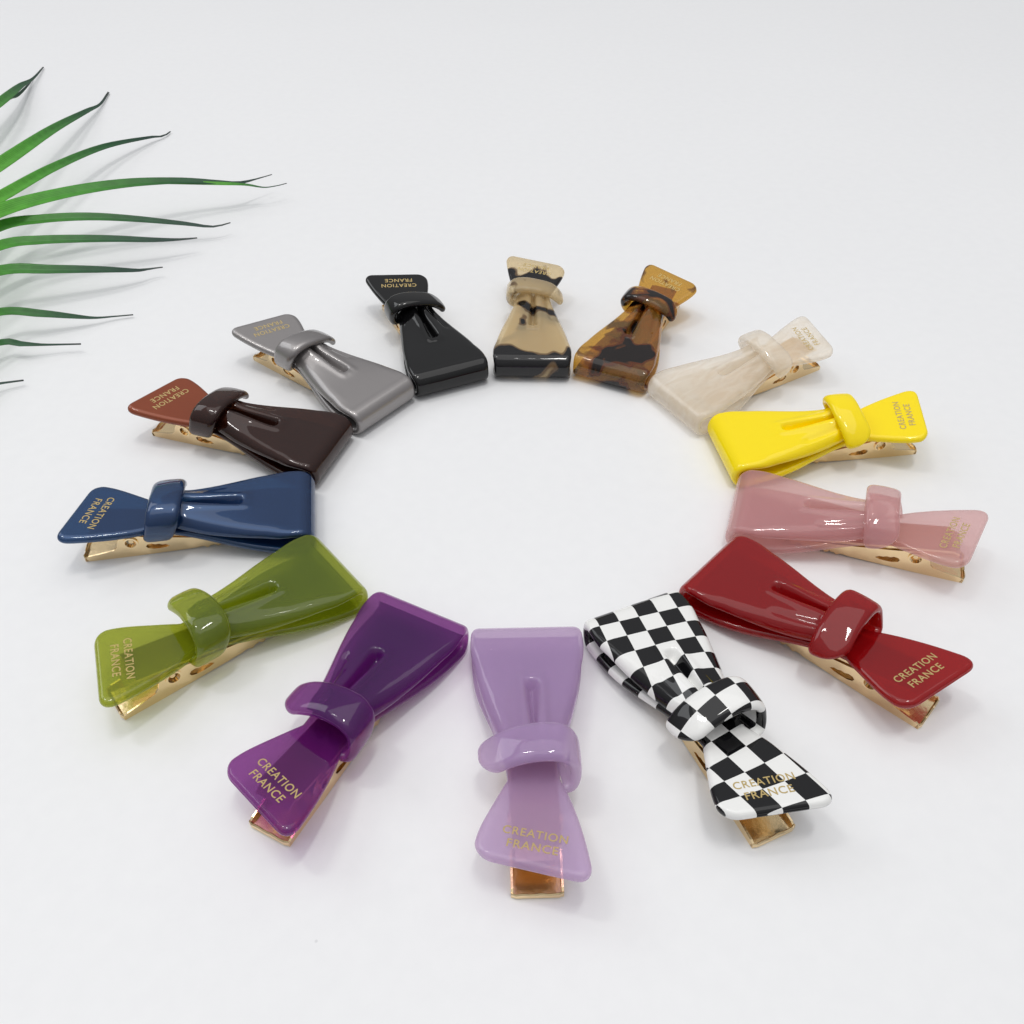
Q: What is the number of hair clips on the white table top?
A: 14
